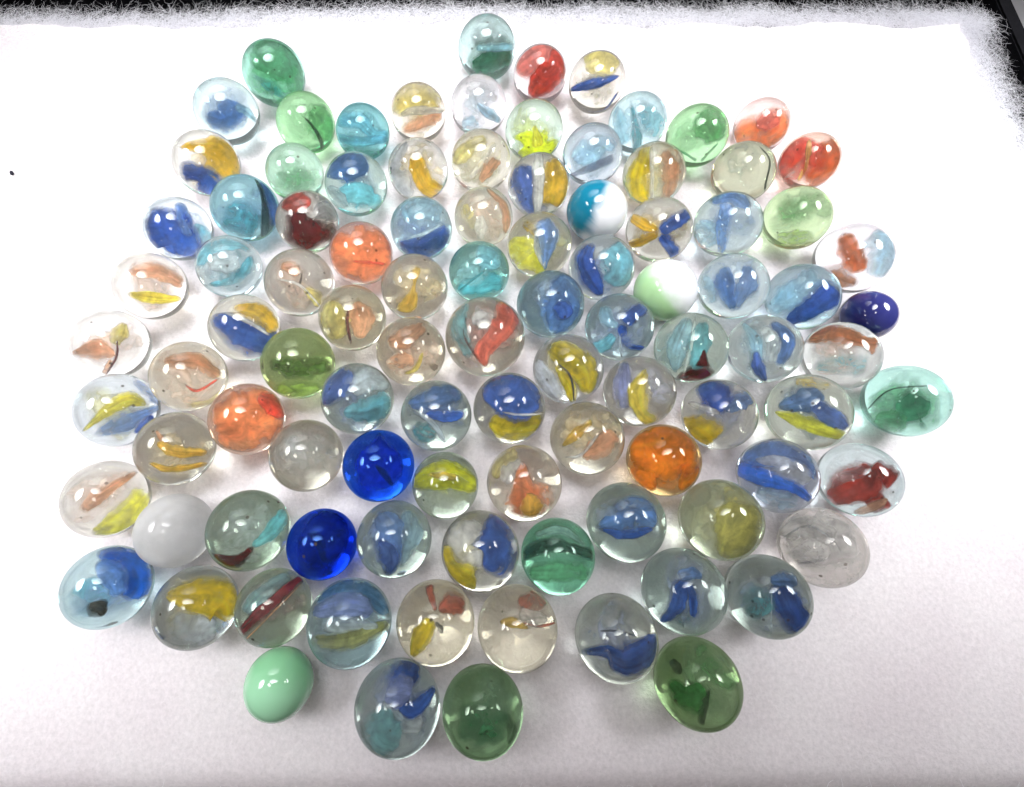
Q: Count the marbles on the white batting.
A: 99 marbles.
